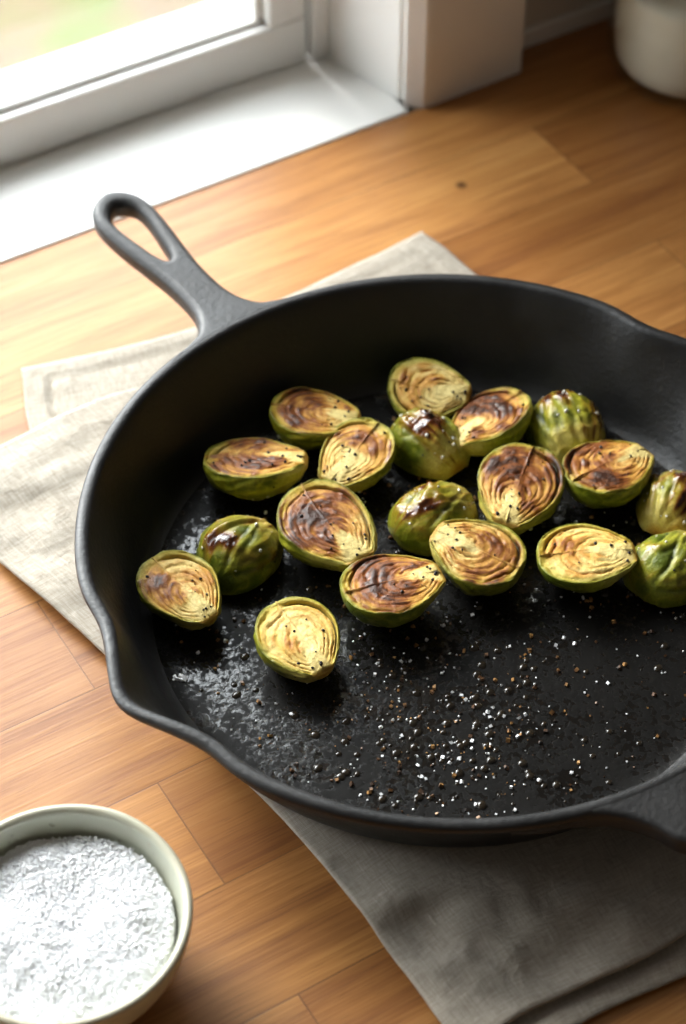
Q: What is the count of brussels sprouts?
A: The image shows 19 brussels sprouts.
